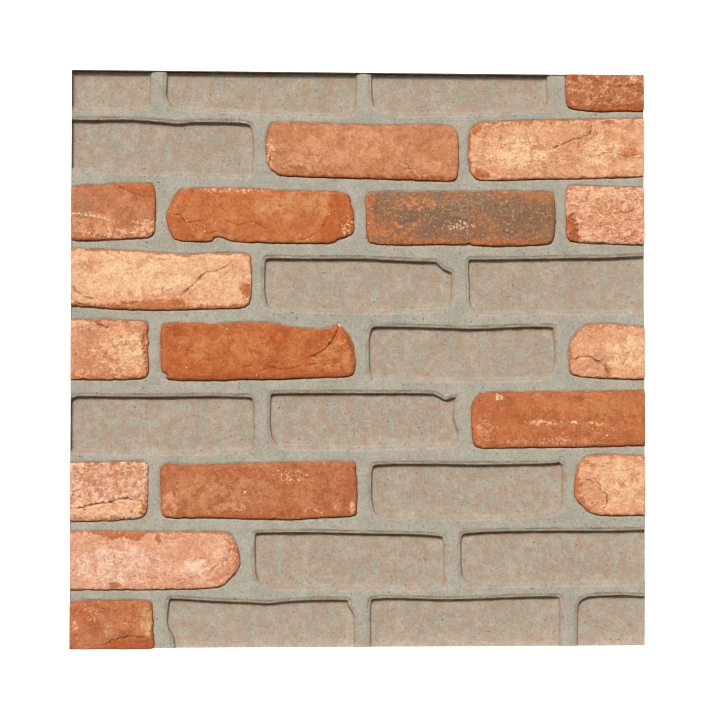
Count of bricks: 17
